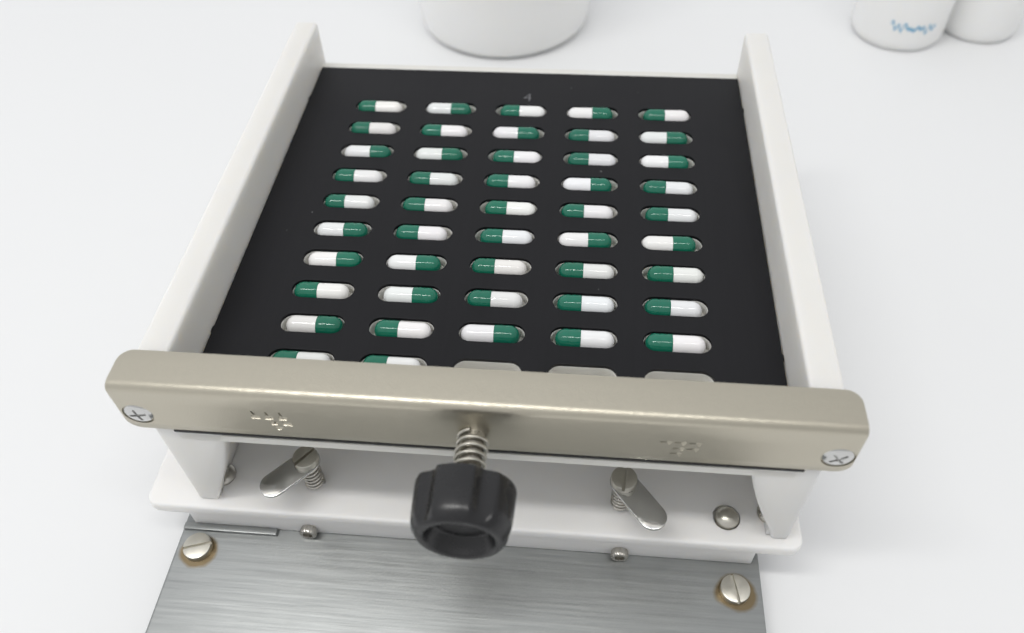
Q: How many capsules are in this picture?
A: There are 47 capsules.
